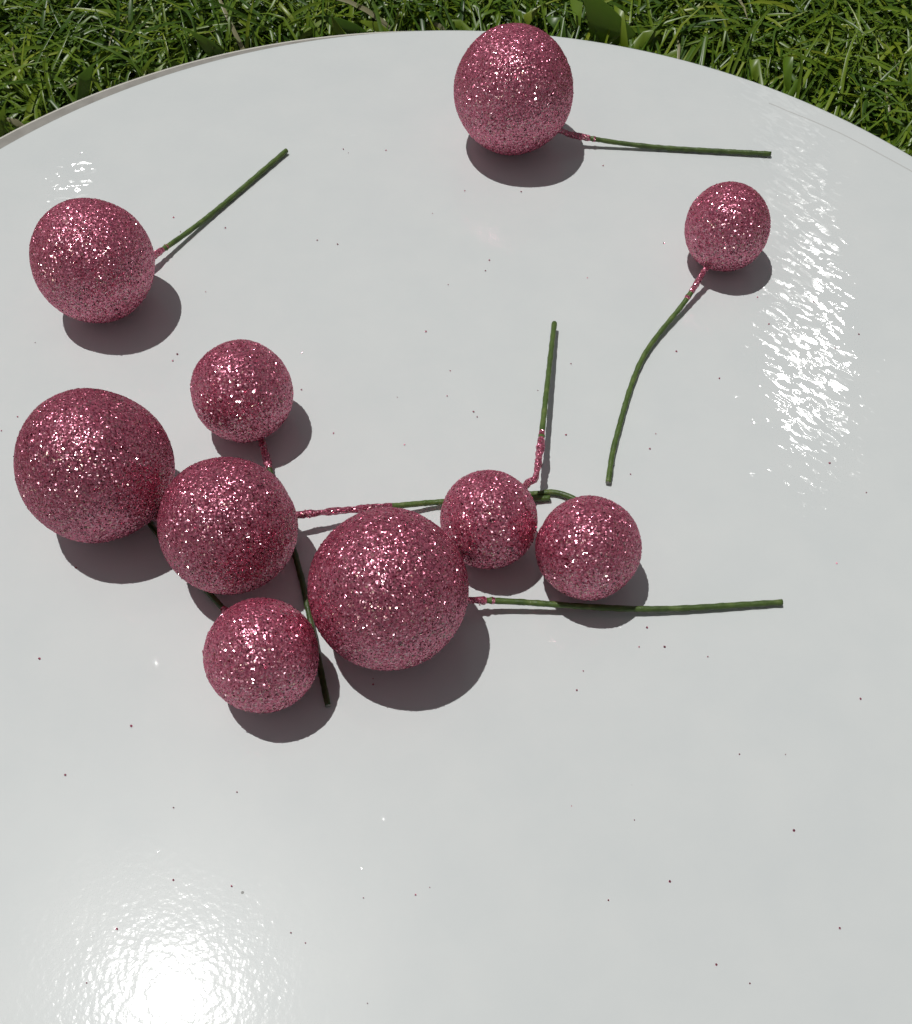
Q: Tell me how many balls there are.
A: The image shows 10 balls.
